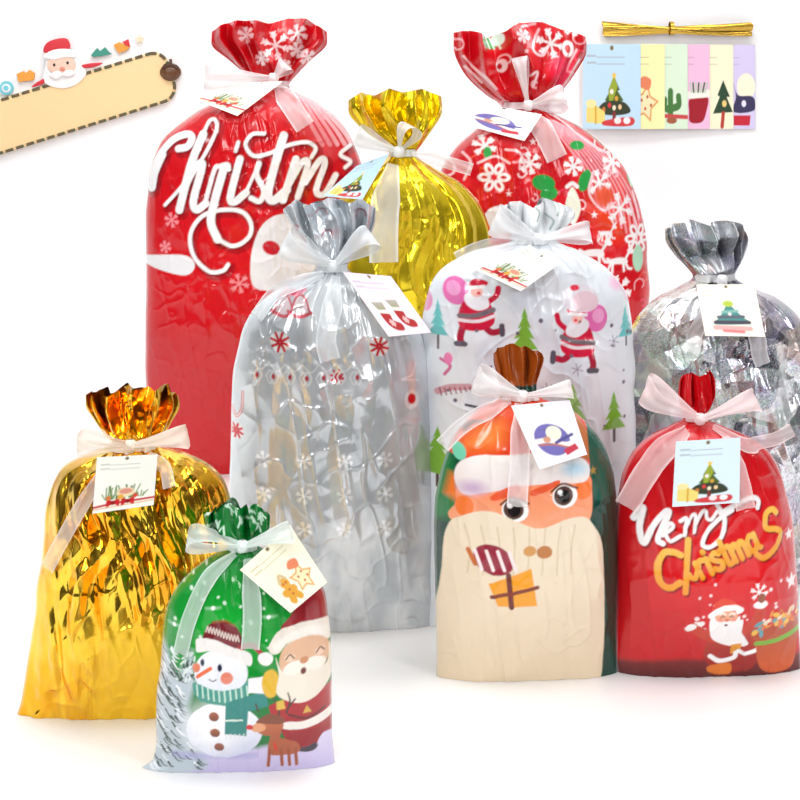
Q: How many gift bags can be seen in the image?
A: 10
